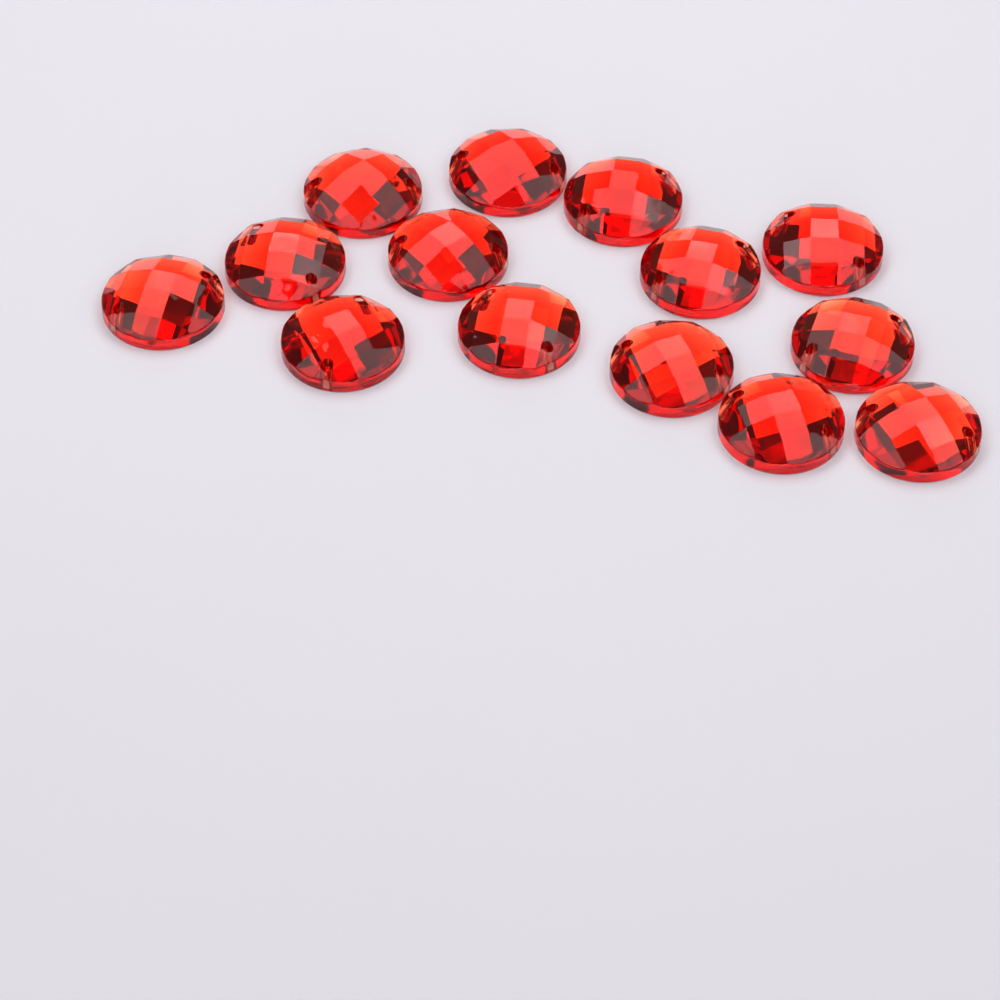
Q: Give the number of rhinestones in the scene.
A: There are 14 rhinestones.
